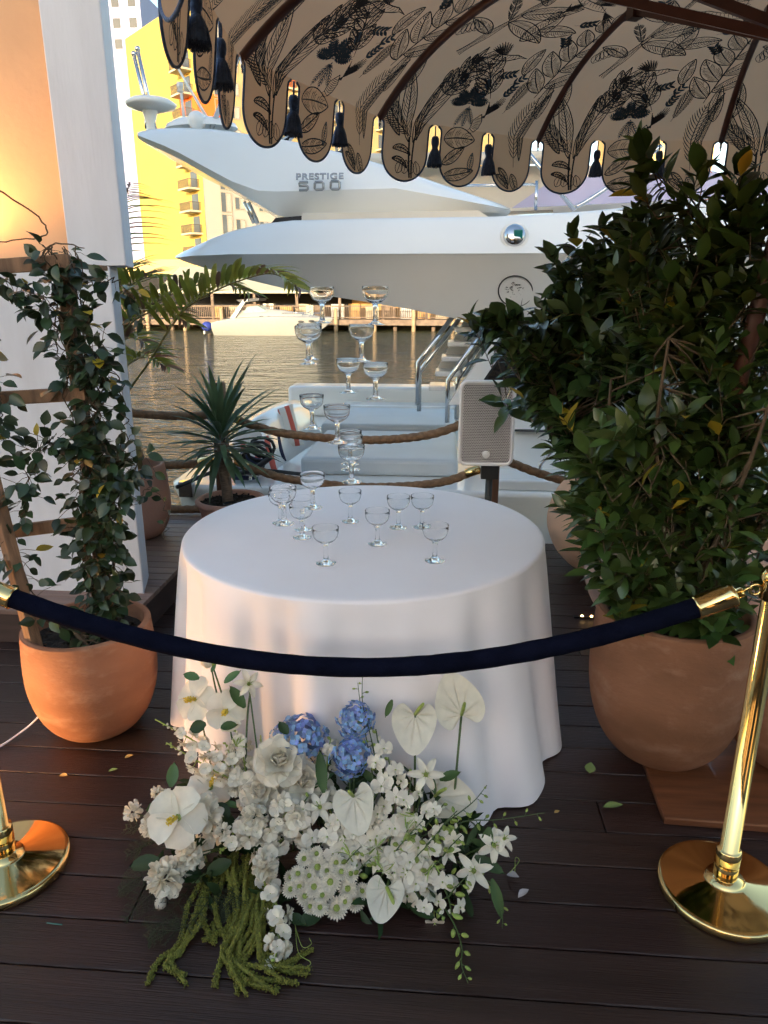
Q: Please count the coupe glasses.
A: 23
